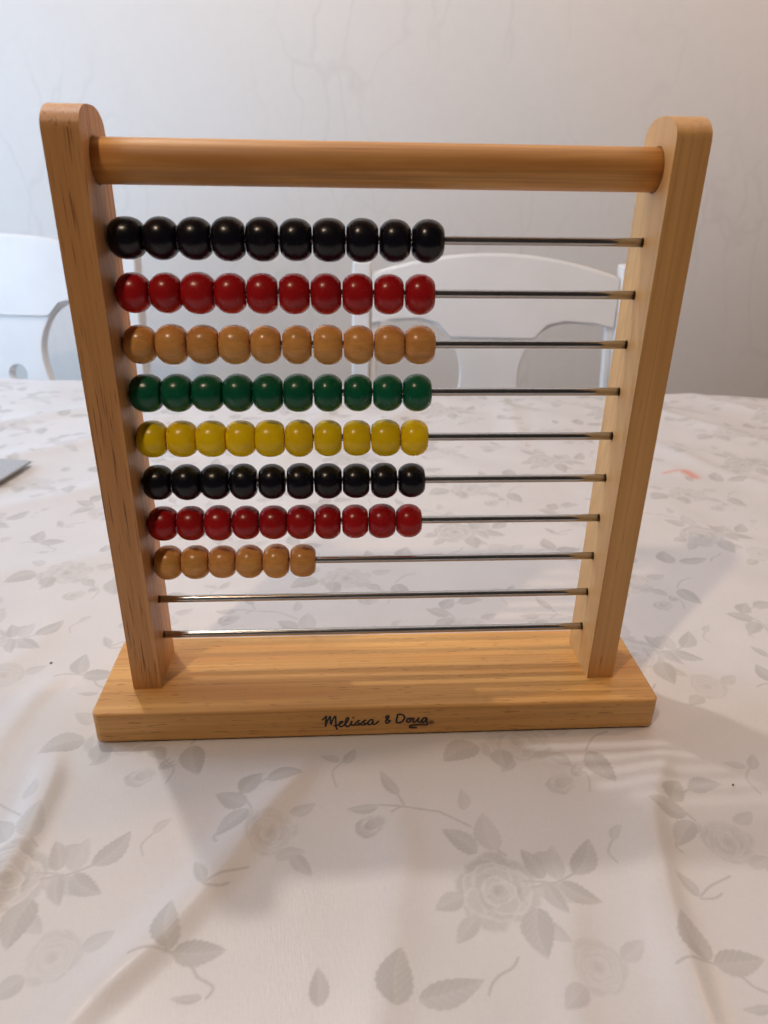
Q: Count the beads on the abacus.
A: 76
